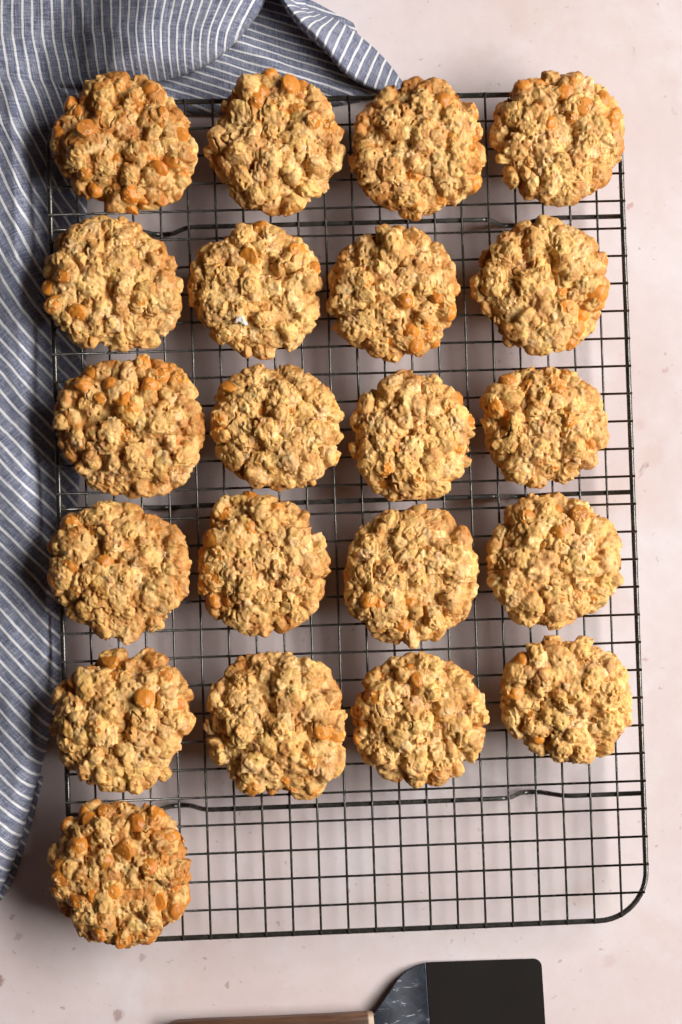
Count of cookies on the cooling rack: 21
